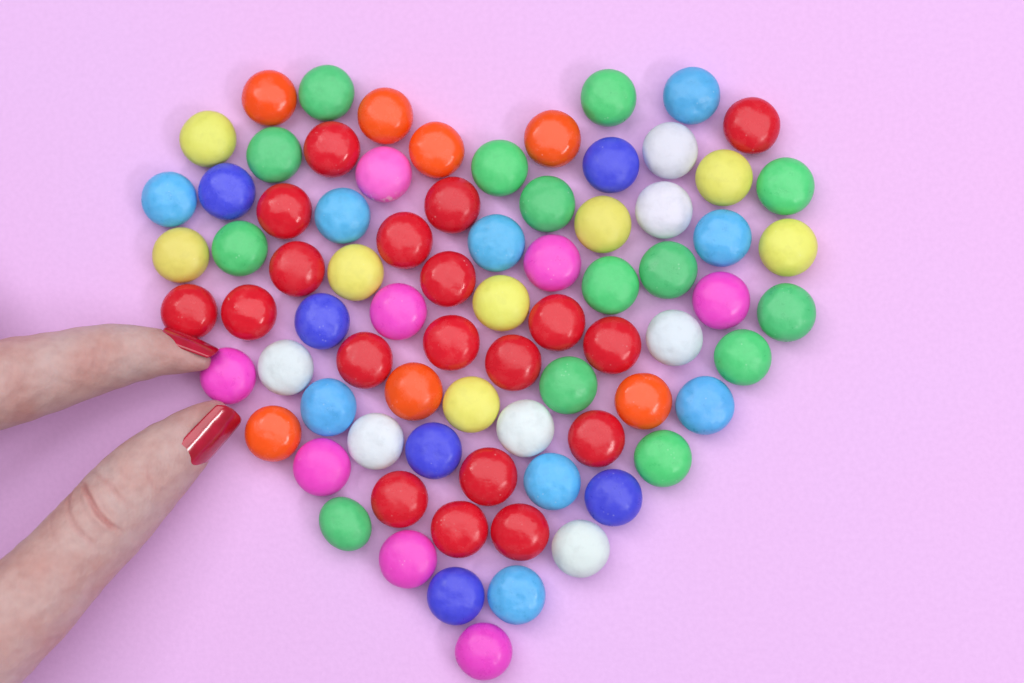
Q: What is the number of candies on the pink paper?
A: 78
